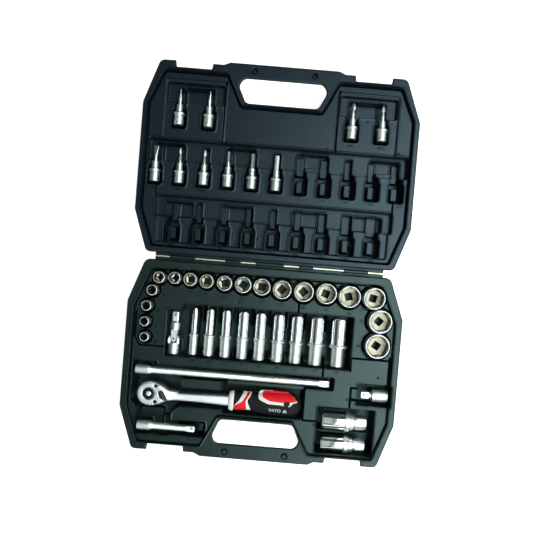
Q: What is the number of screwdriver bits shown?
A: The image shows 10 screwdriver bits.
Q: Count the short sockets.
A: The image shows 18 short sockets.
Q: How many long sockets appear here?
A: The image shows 11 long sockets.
